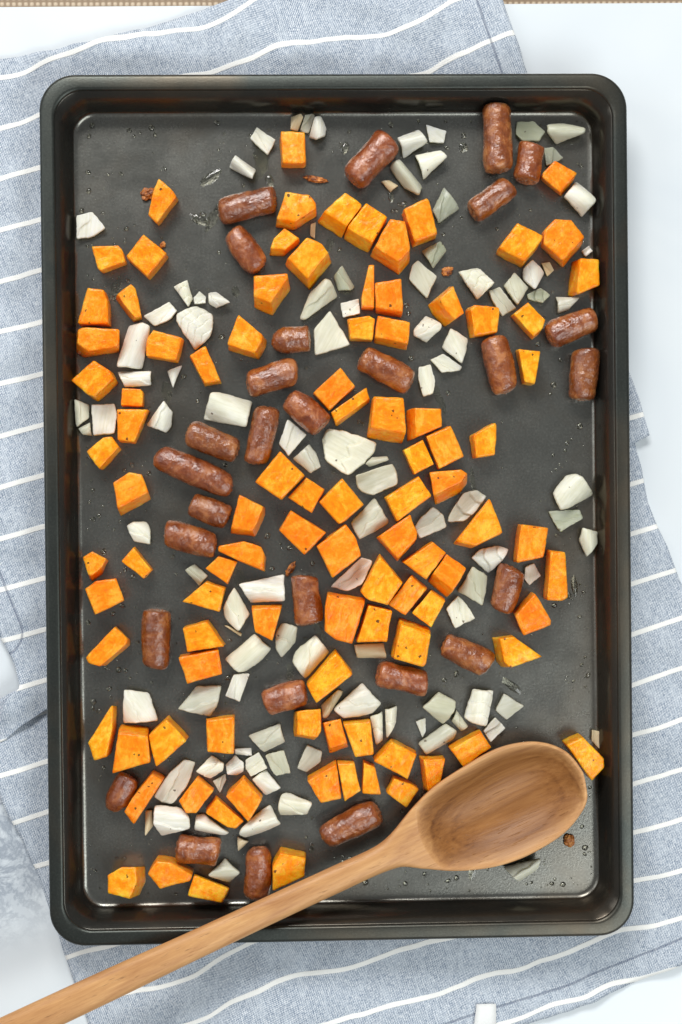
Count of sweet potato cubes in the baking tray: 98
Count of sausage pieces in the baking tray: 28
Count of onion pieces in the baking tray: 106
